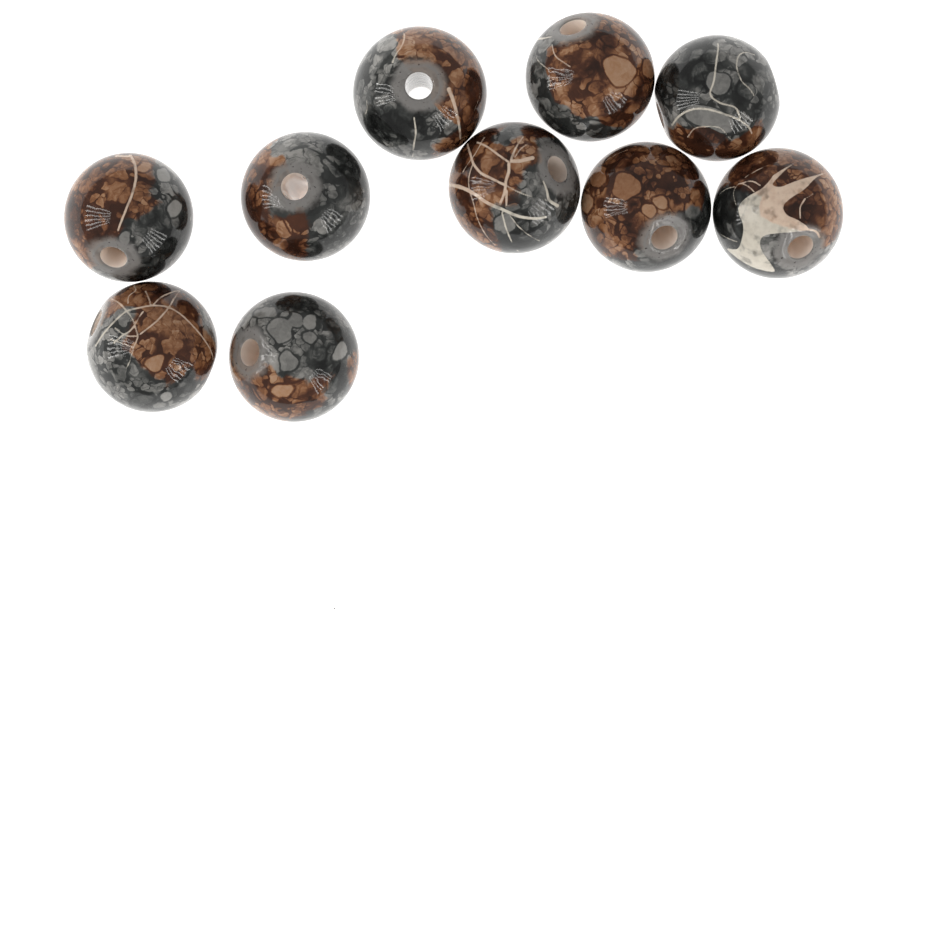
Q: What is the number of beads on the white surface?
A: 10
